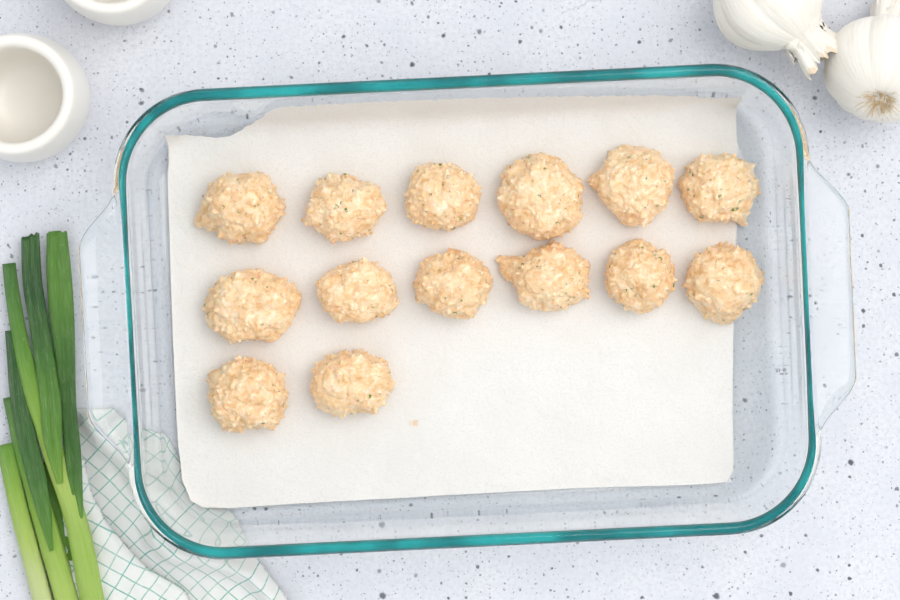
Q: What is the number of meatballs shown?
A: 14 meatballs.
